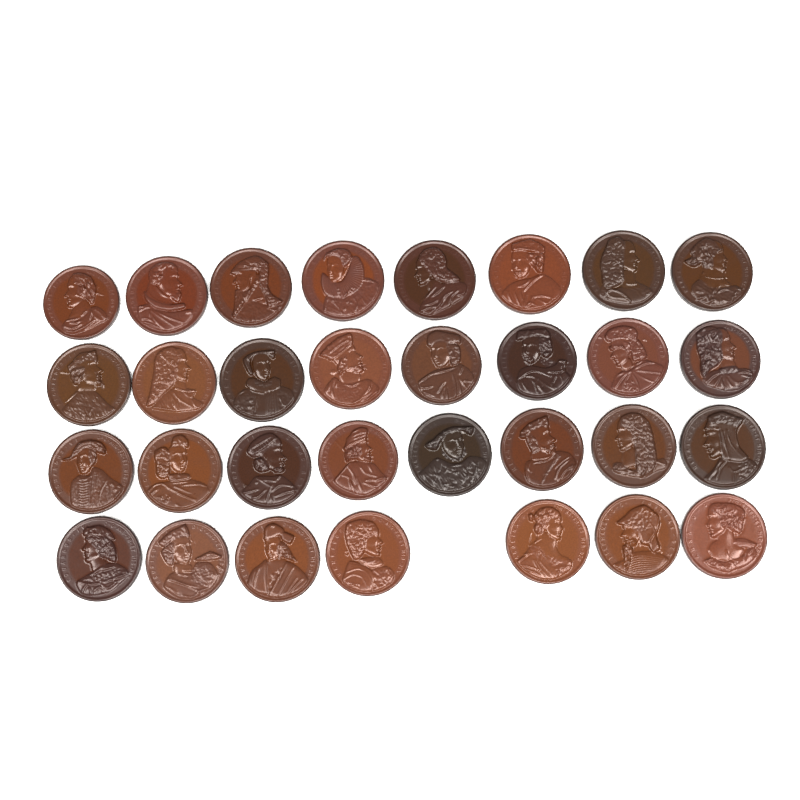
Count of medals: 31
